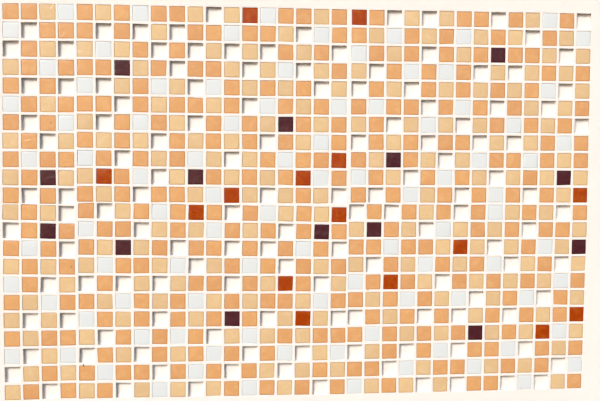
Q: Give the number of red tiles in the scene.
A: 15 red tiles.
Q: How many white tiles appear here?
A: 92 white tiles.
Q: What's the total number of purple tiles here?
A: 14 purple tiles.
